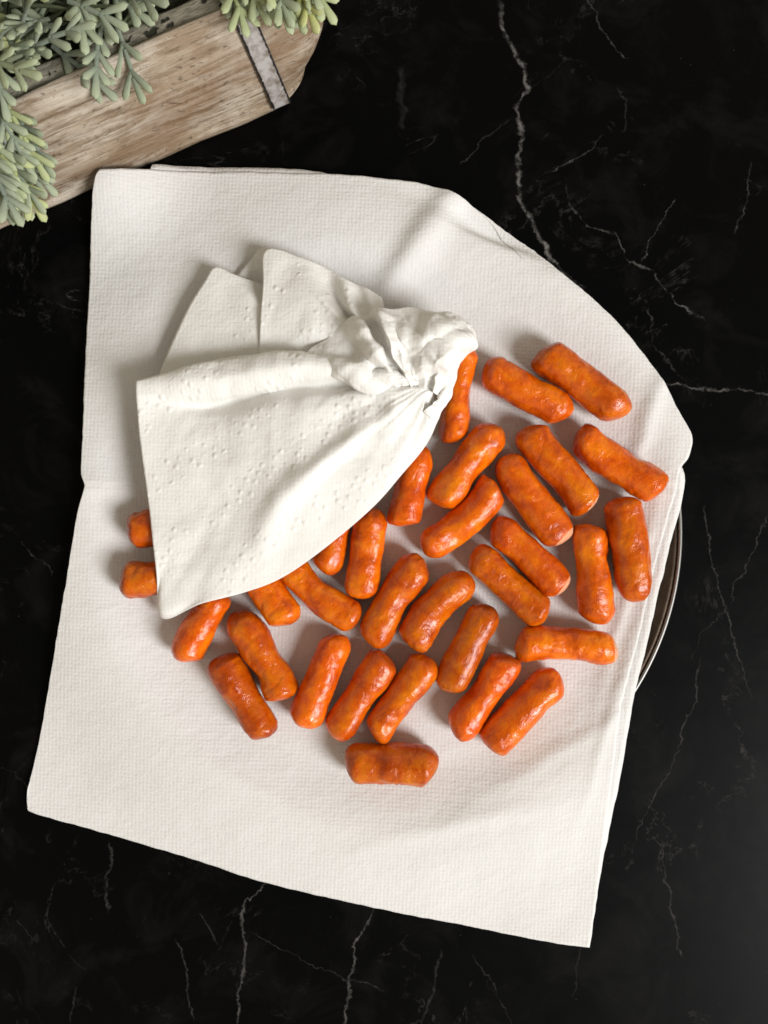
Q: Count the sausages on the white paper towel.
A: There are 32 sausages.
